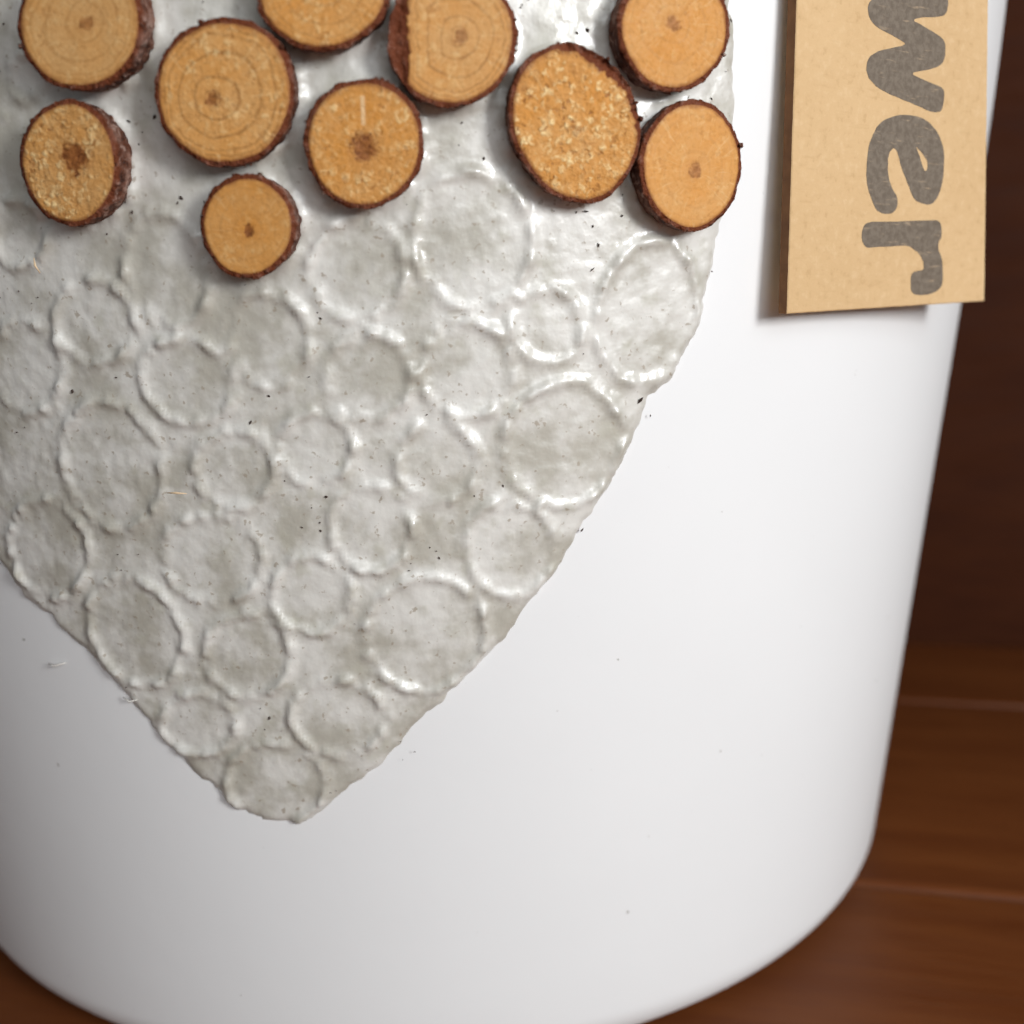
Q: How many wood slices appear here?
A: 10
